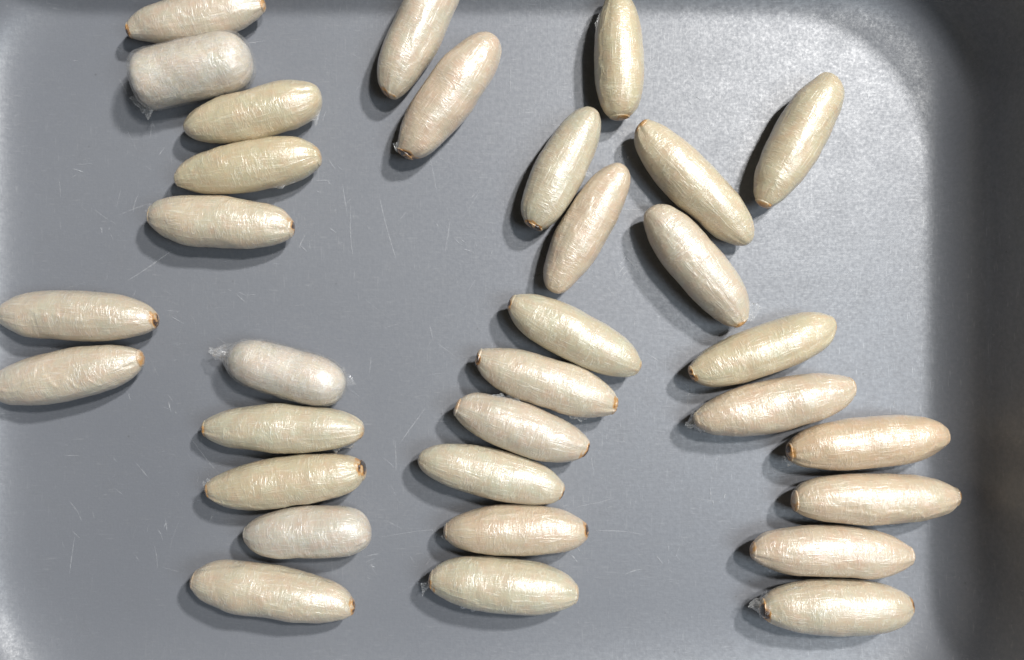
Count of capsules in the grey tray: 32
